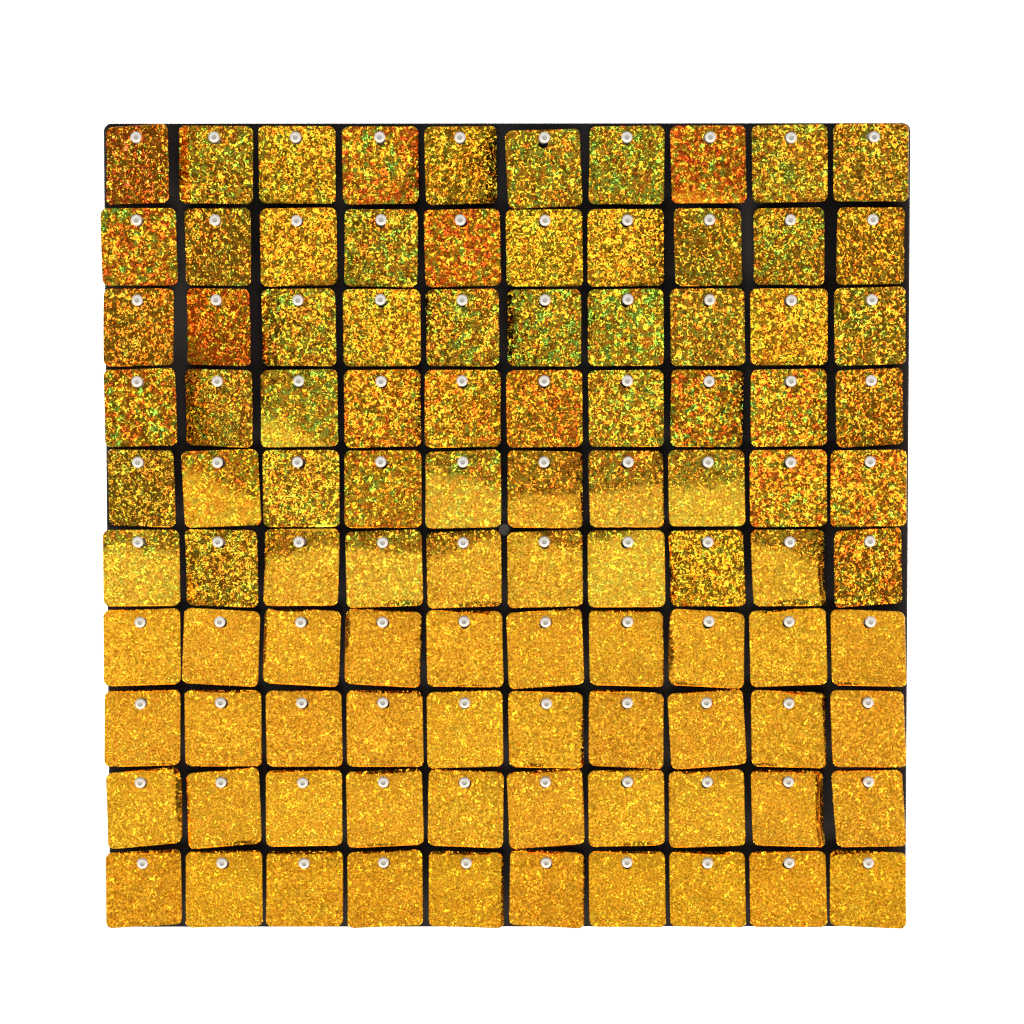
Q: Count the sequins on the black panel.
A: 100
